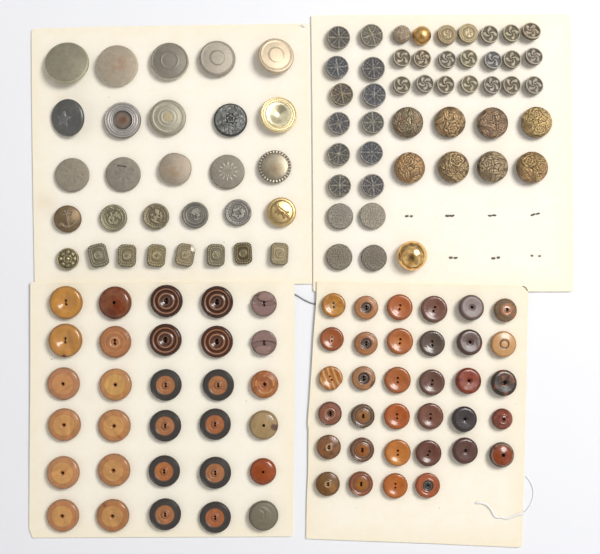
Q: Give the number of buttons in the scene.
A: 139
